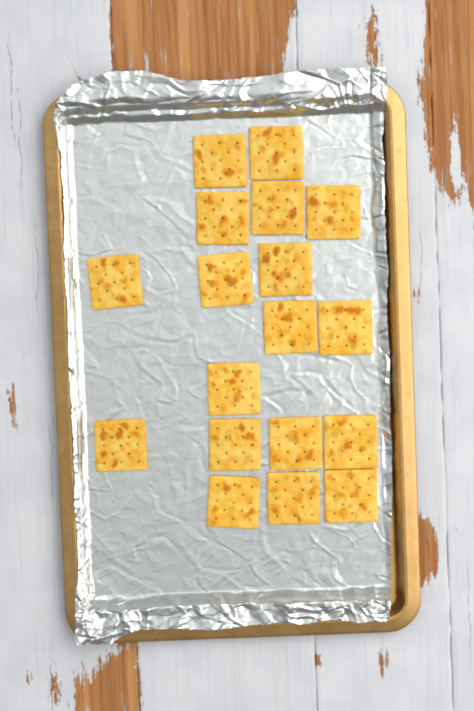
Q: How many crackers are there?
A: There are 18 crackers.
